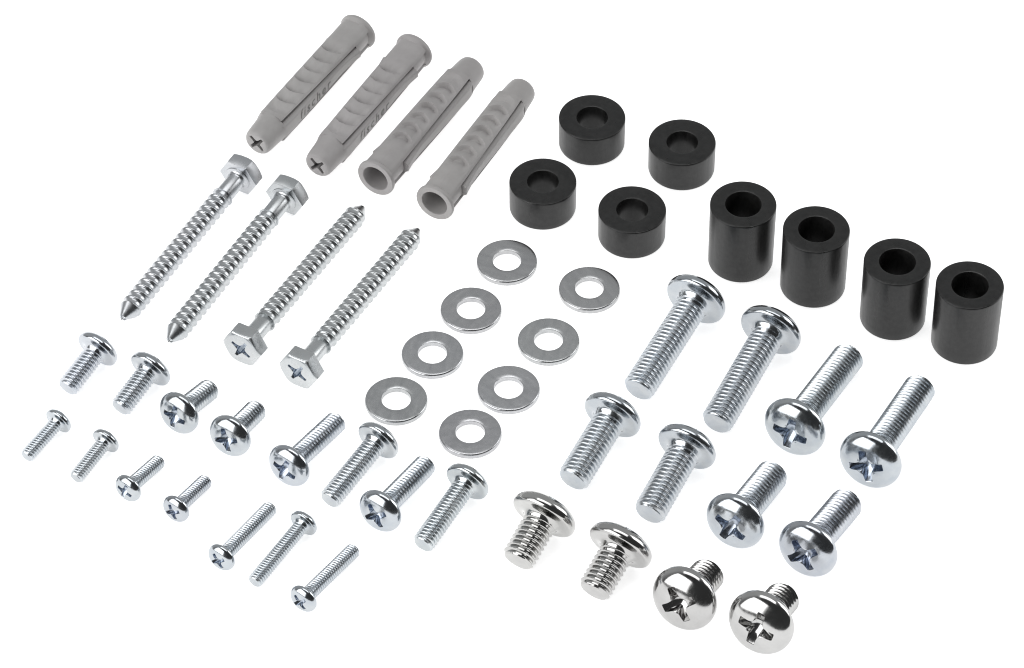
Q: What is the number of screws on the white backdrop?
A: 31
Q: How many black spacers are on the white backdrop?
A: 8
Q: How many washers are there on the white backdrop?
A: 8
